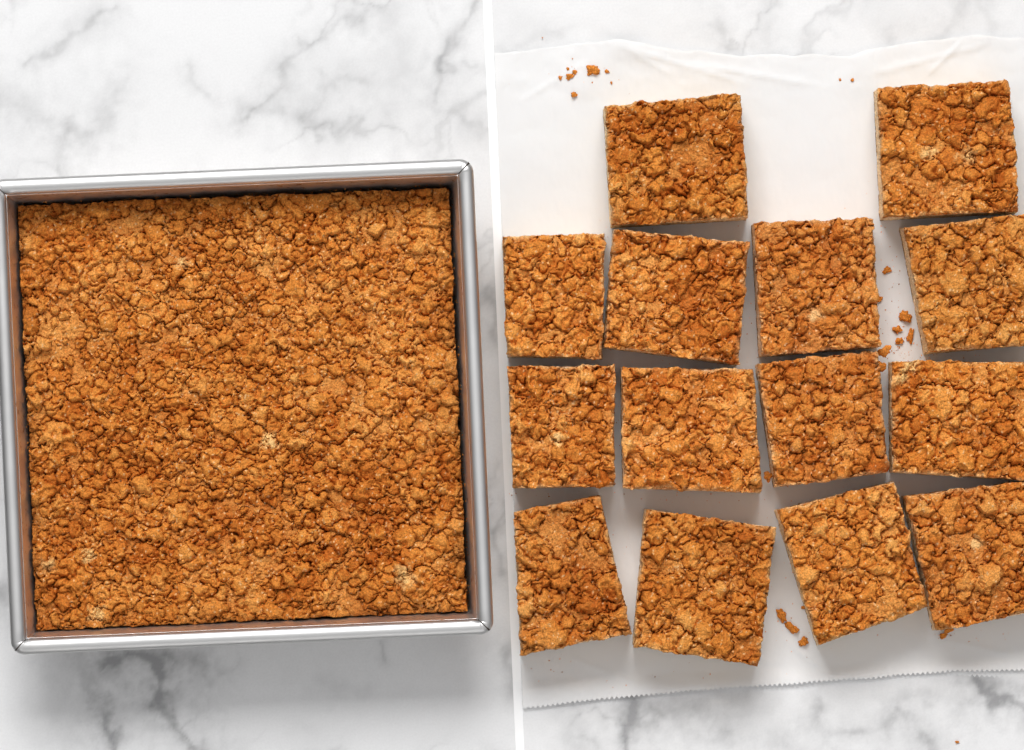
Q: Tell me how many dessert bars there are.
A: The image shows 14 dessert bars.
